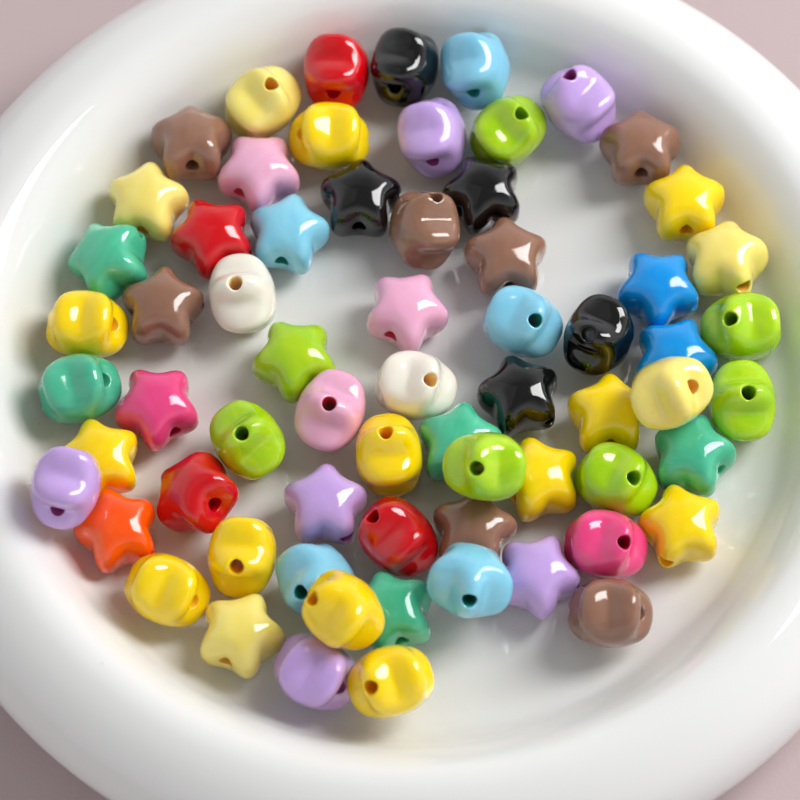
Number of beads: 66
